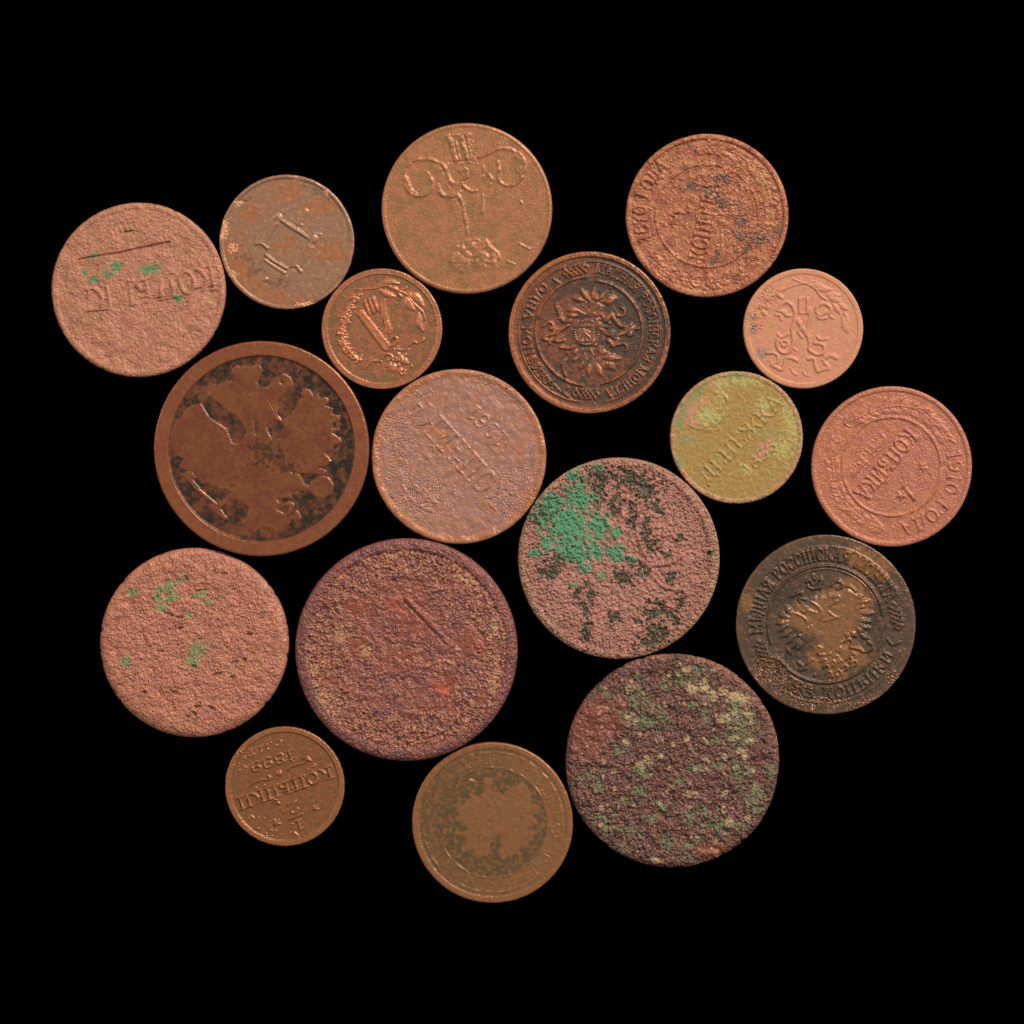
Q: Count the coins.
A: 18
